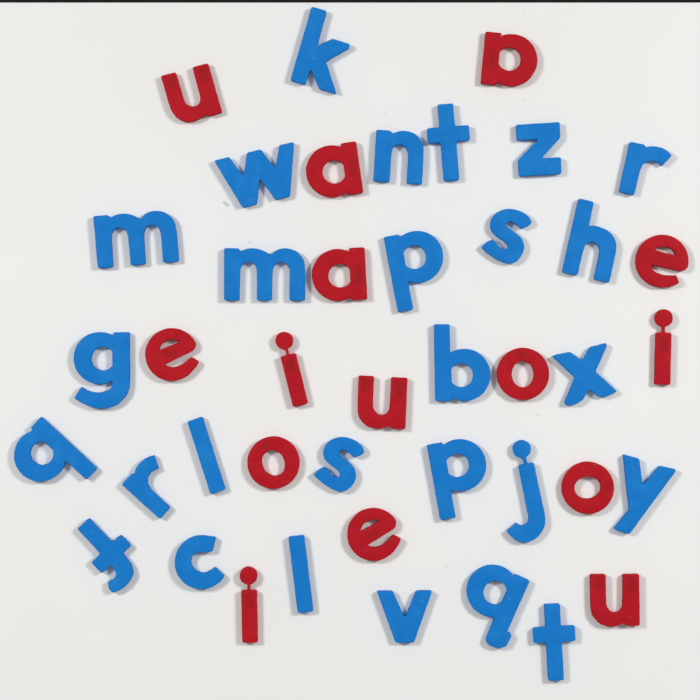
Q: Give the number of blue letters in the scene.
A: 27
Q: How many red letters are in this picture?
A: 15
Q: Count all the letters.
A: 42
